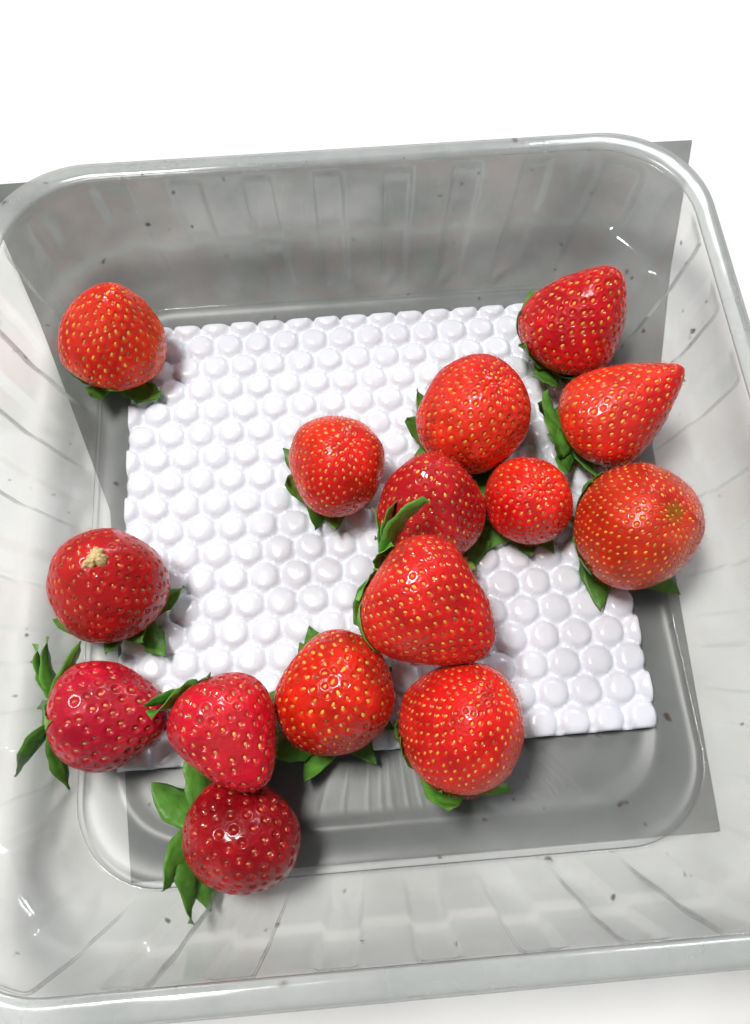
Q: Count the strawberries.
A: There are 15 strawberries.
